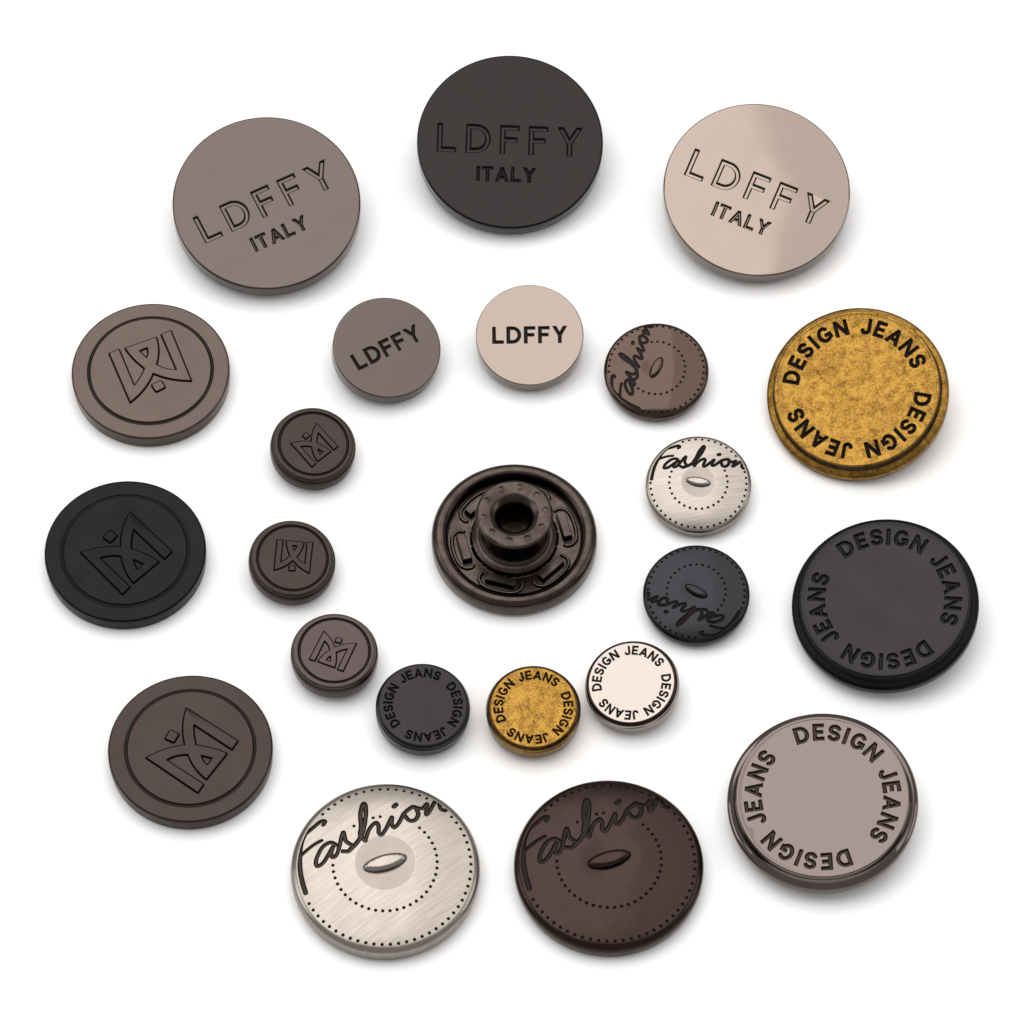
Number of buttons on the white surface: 23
